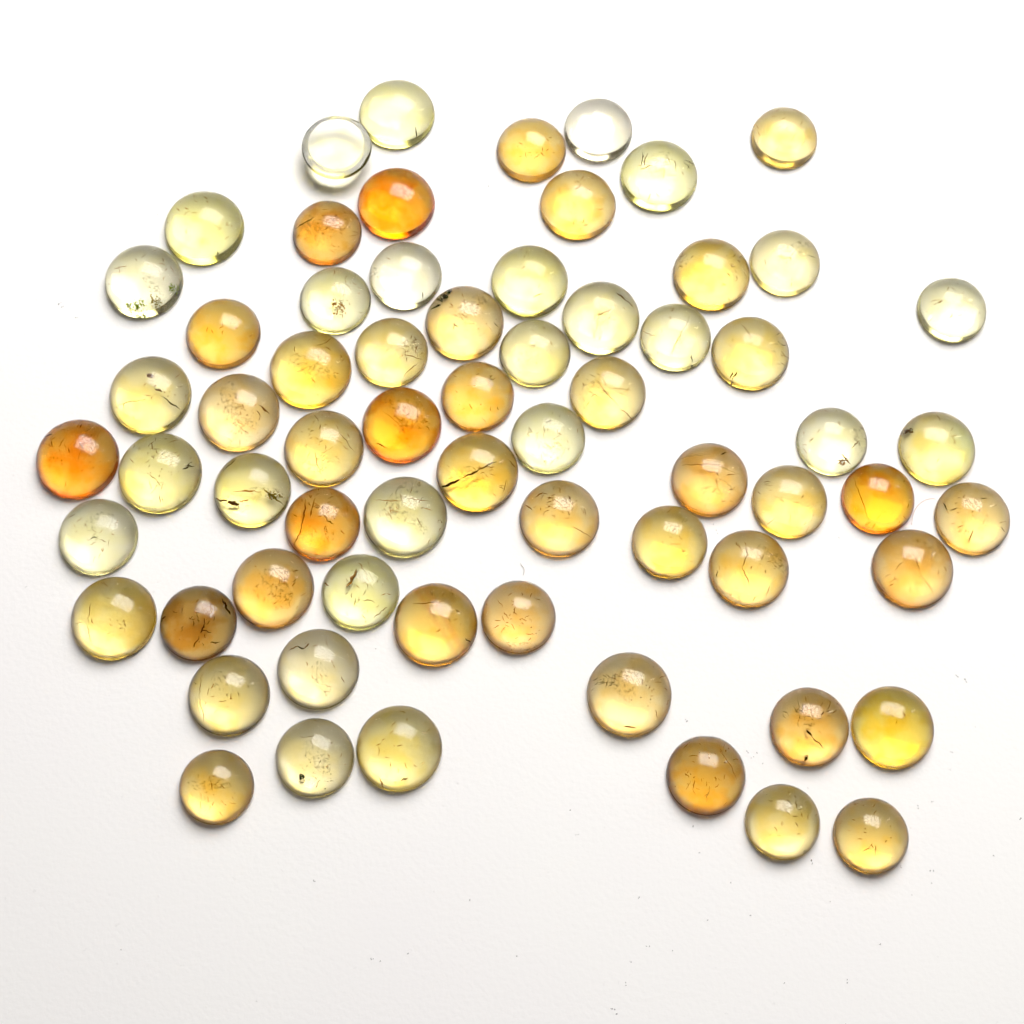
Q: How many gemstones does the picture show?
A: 66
